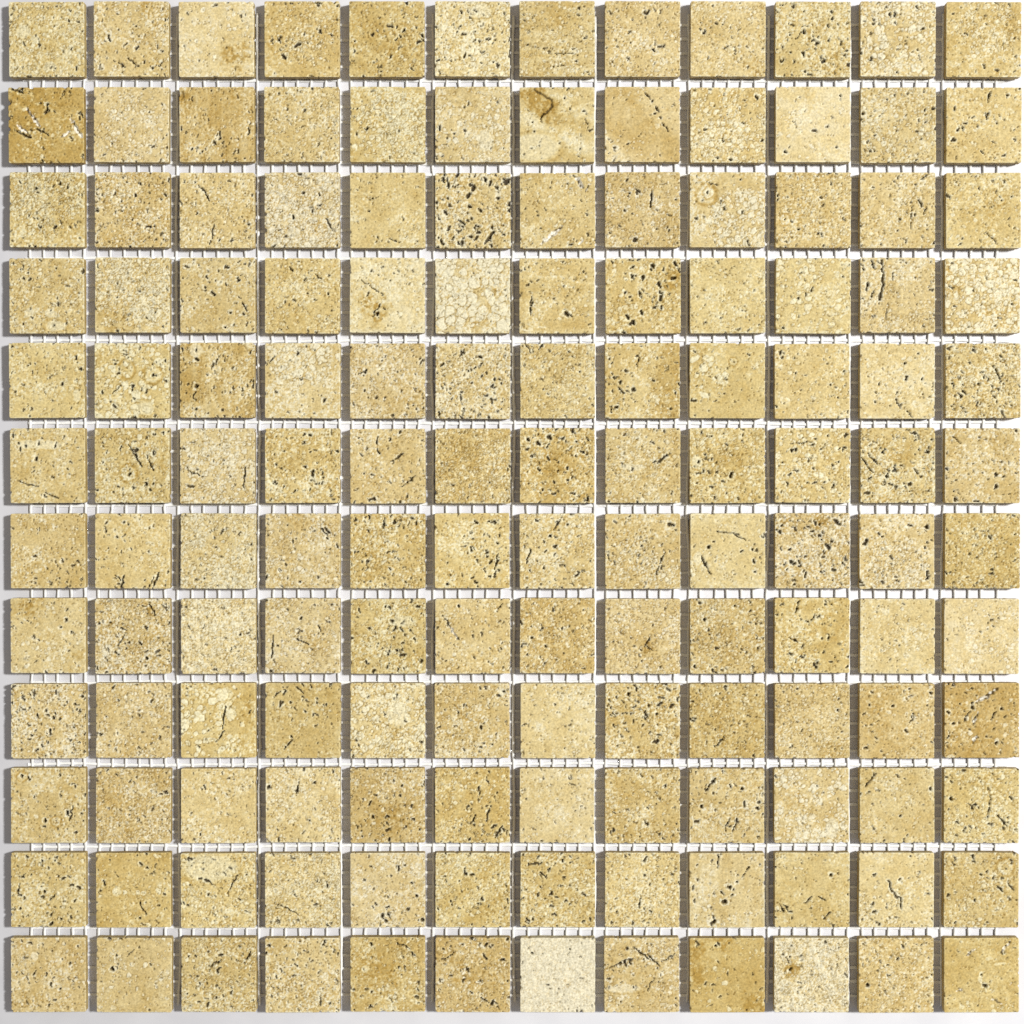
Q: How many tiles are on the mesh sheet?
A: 144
